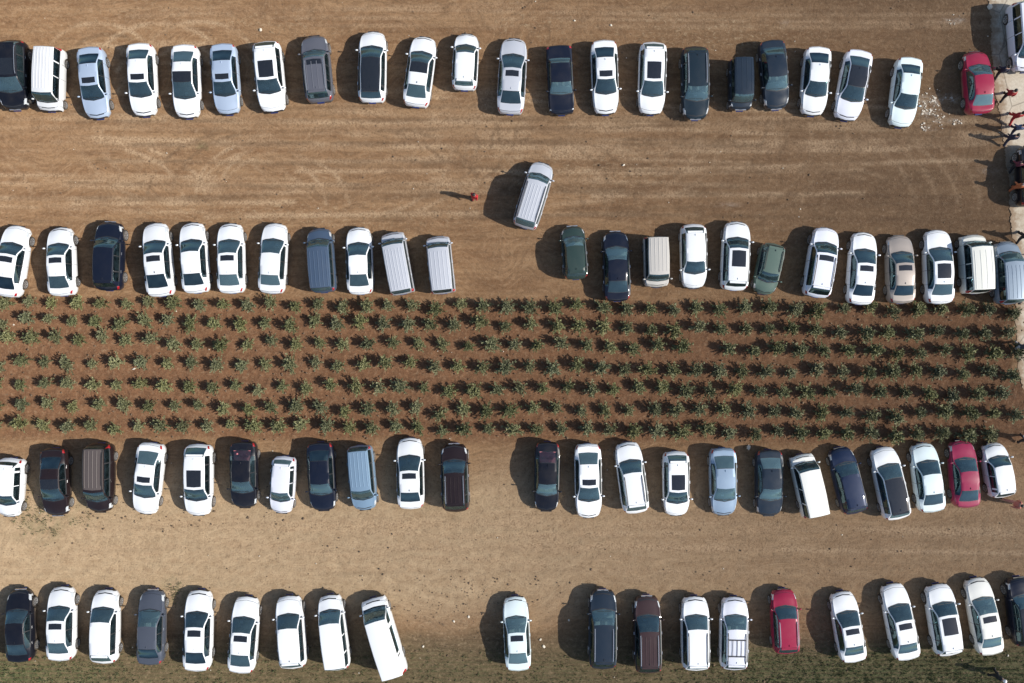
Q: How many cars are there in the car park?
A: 91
